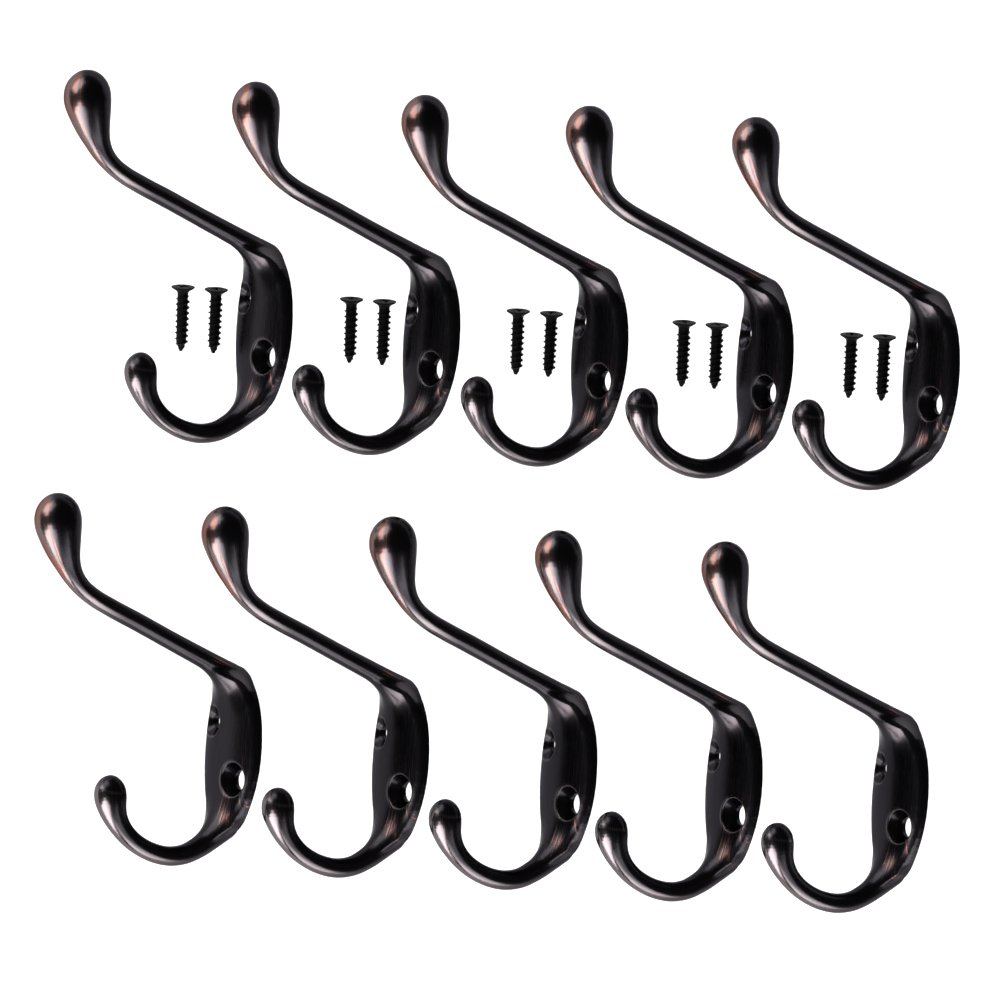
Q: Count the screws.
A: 10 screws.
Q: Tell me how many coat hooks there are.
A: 10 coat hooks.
